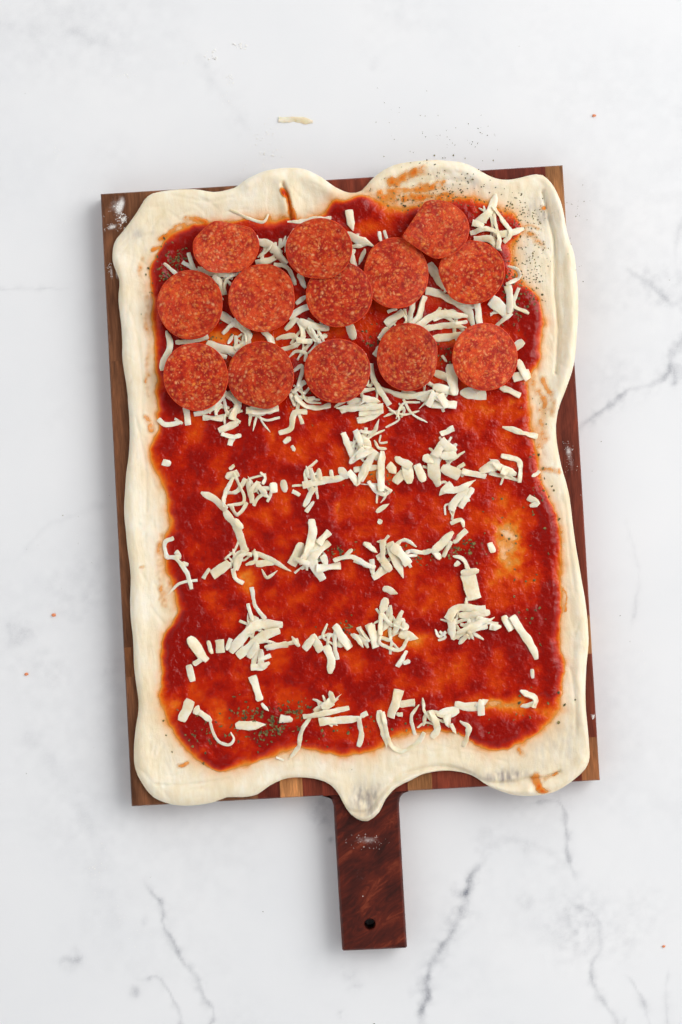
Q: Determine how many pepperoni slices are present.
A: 13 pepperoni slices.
